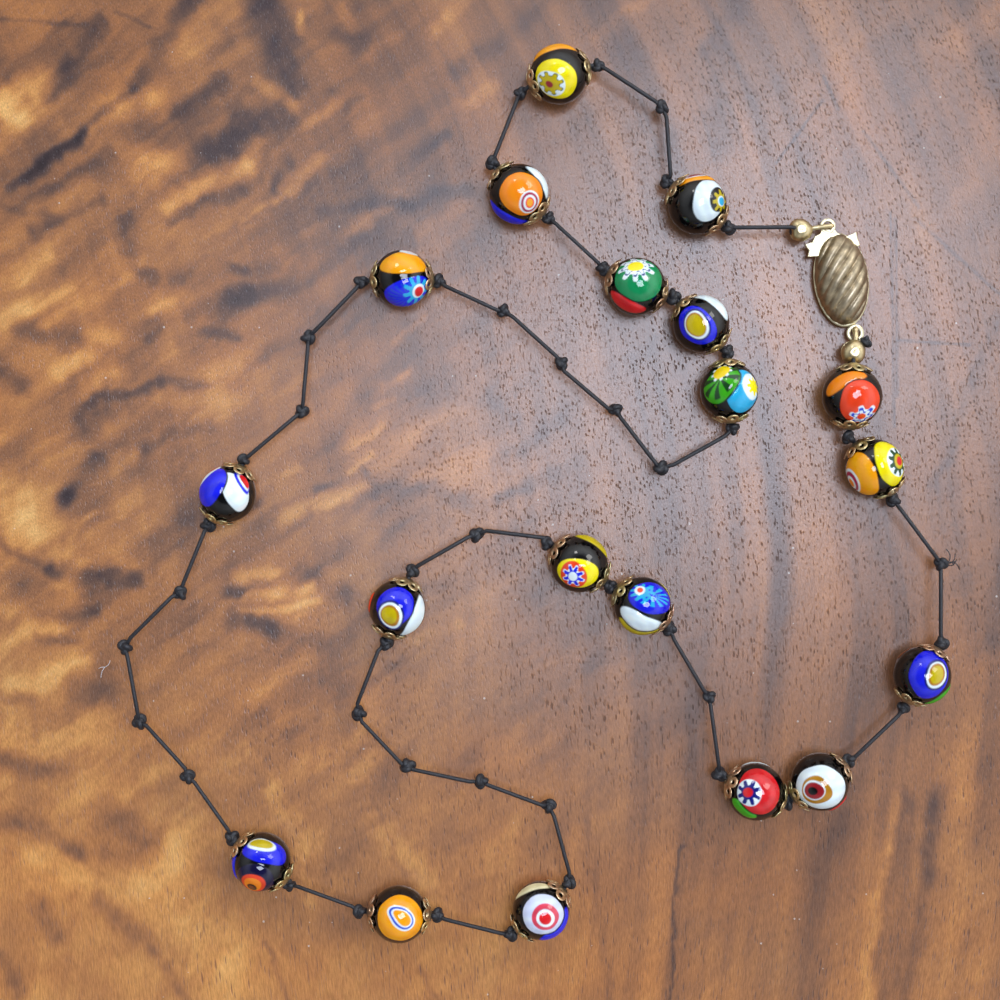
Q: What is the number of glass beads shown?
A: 19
